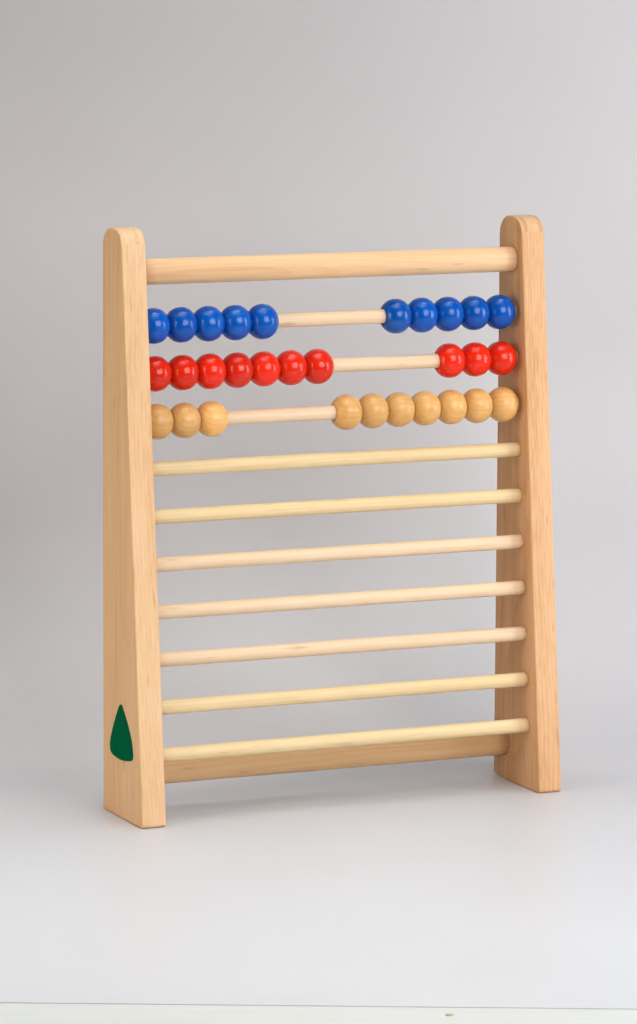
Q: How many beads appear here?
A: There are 30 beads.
